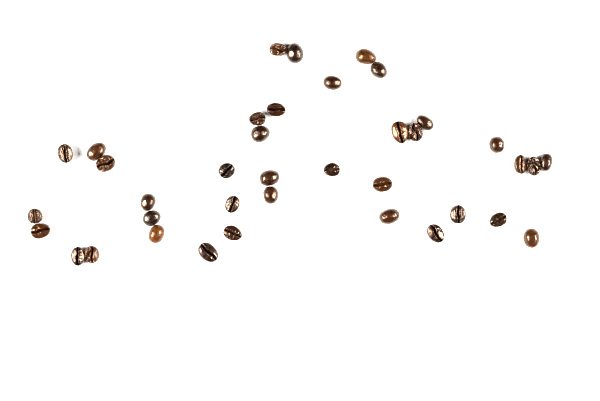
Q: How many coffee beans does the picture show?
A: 38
